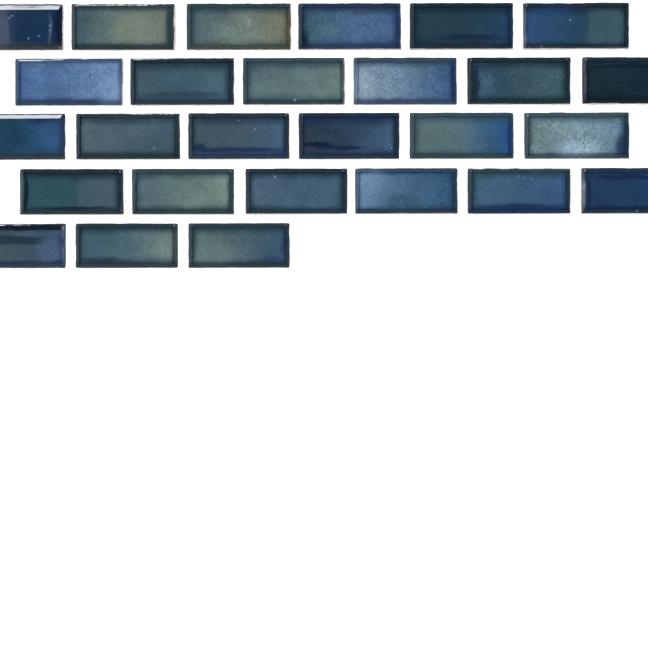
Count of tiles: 27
